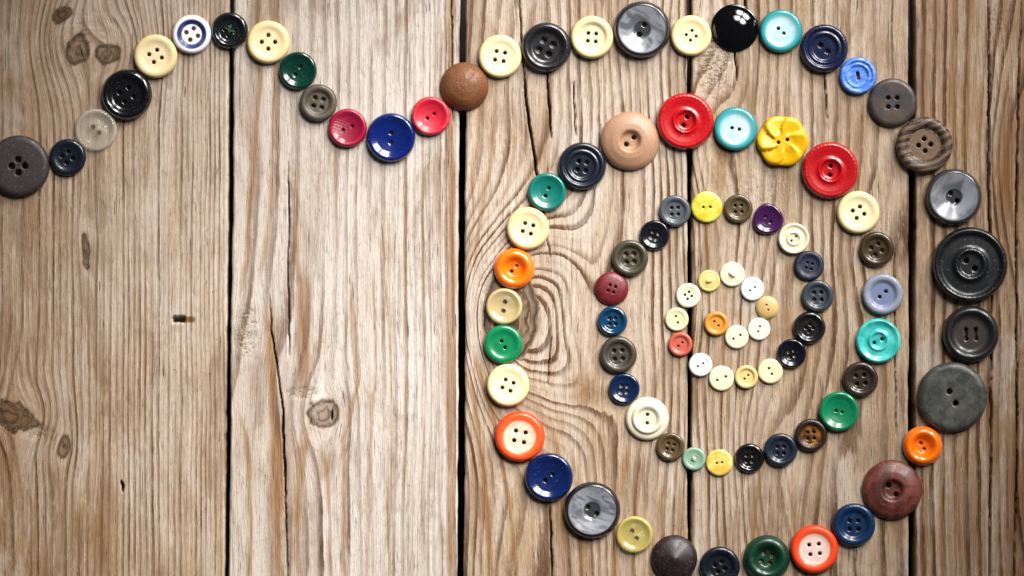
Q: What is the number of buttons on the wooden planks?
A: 94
